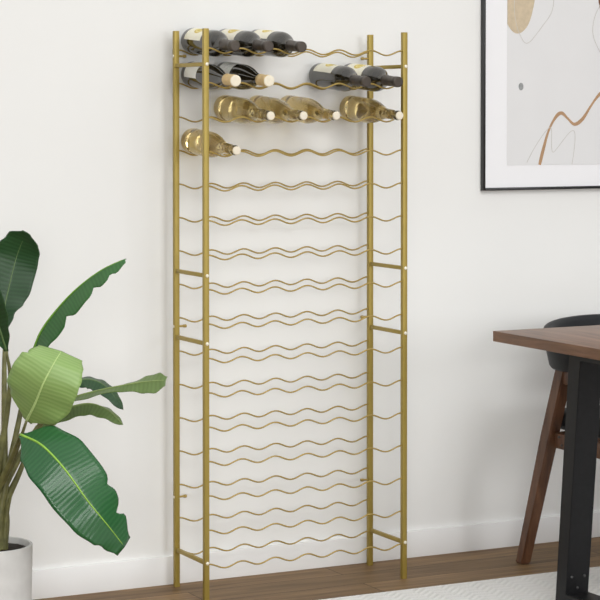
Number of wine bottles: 12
